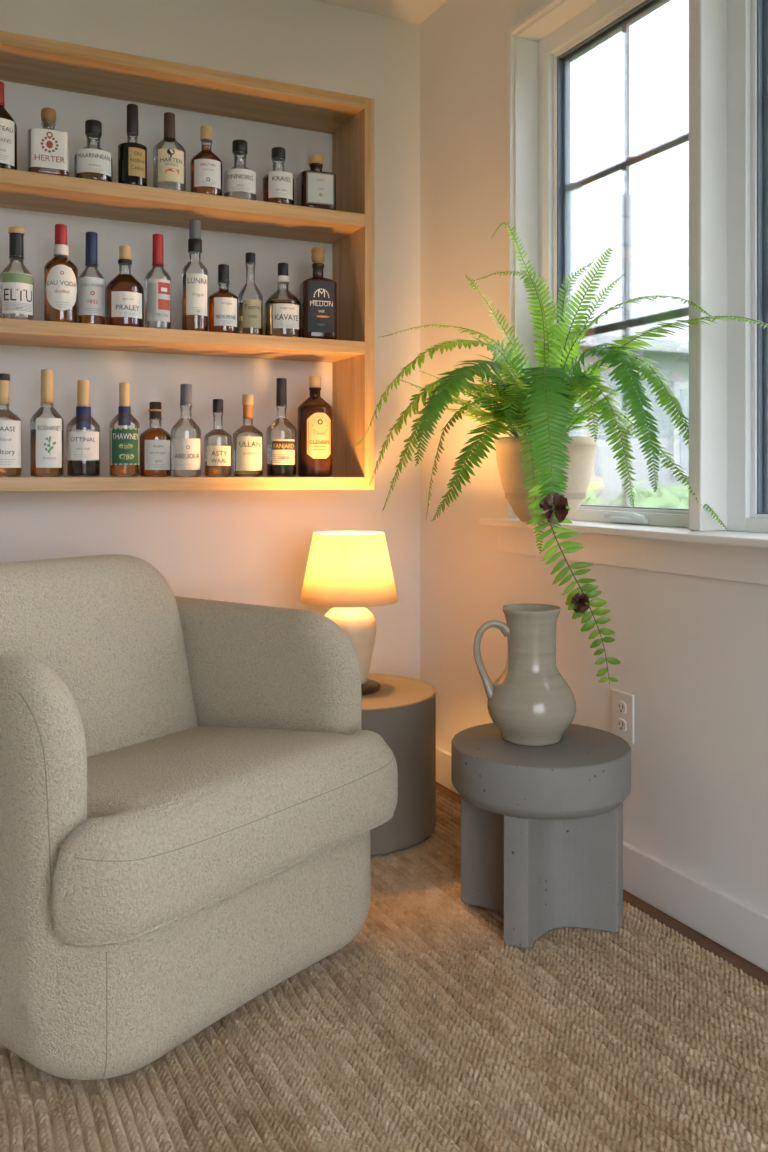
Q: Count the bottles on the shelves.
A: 29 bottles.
